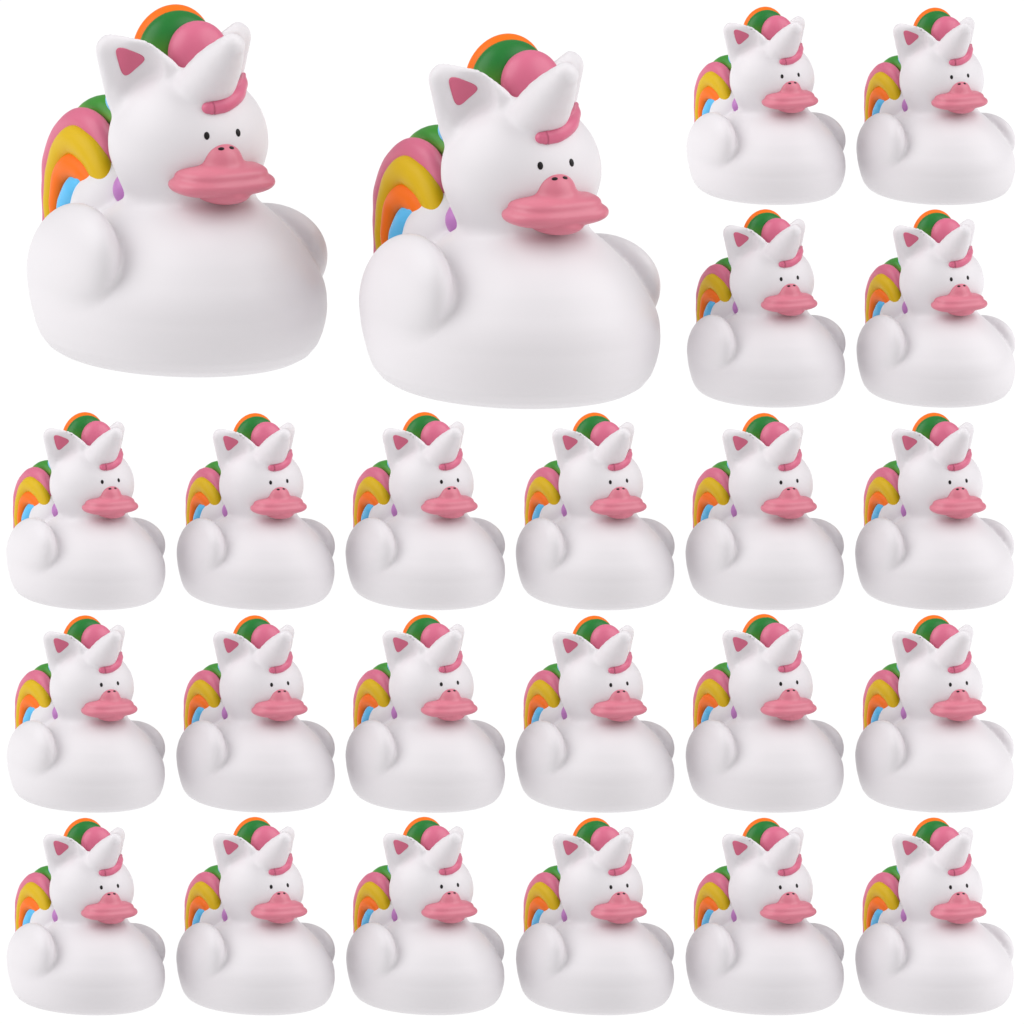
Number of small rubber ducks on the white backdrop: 22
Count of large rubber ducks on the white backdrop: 2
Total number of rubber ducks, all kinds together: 24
